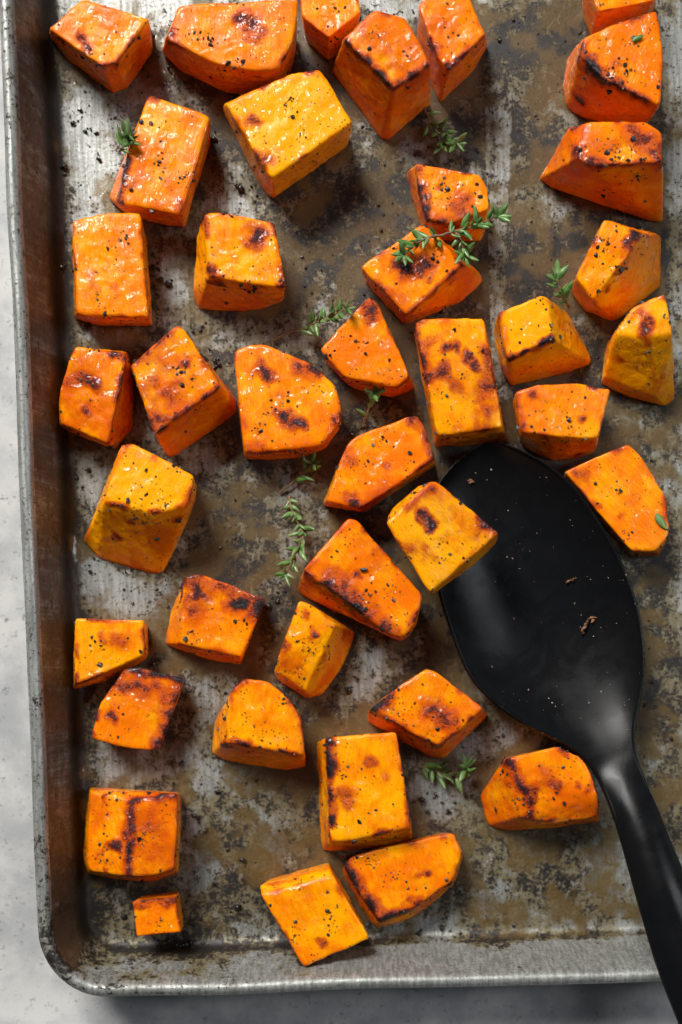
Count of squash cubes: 40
